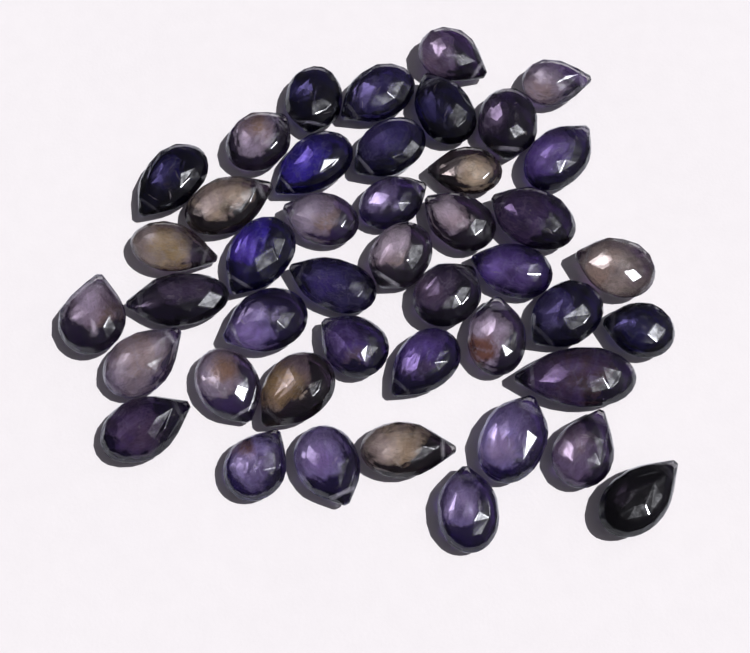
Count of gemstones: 44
